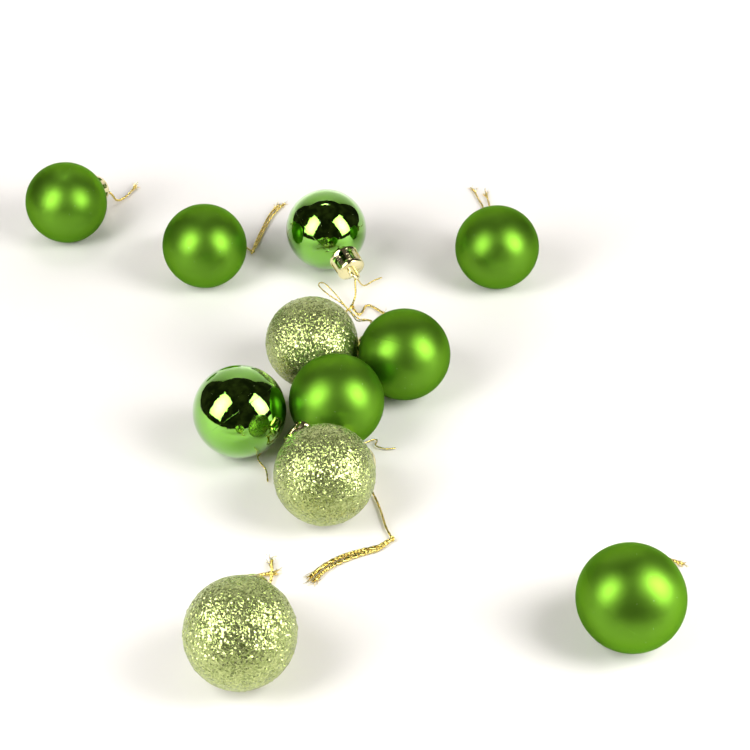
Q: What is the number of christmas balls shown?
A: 11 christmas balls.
